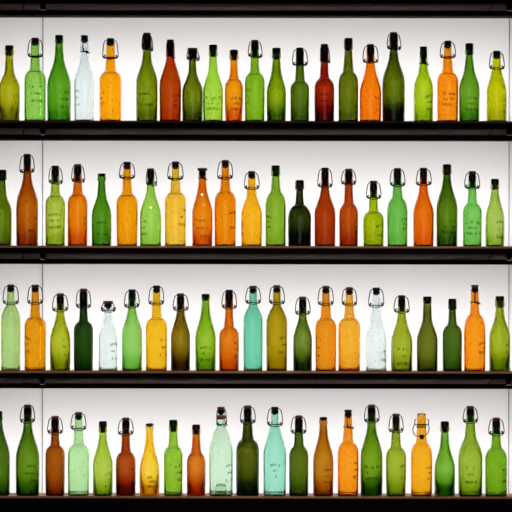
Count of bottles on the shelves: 84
